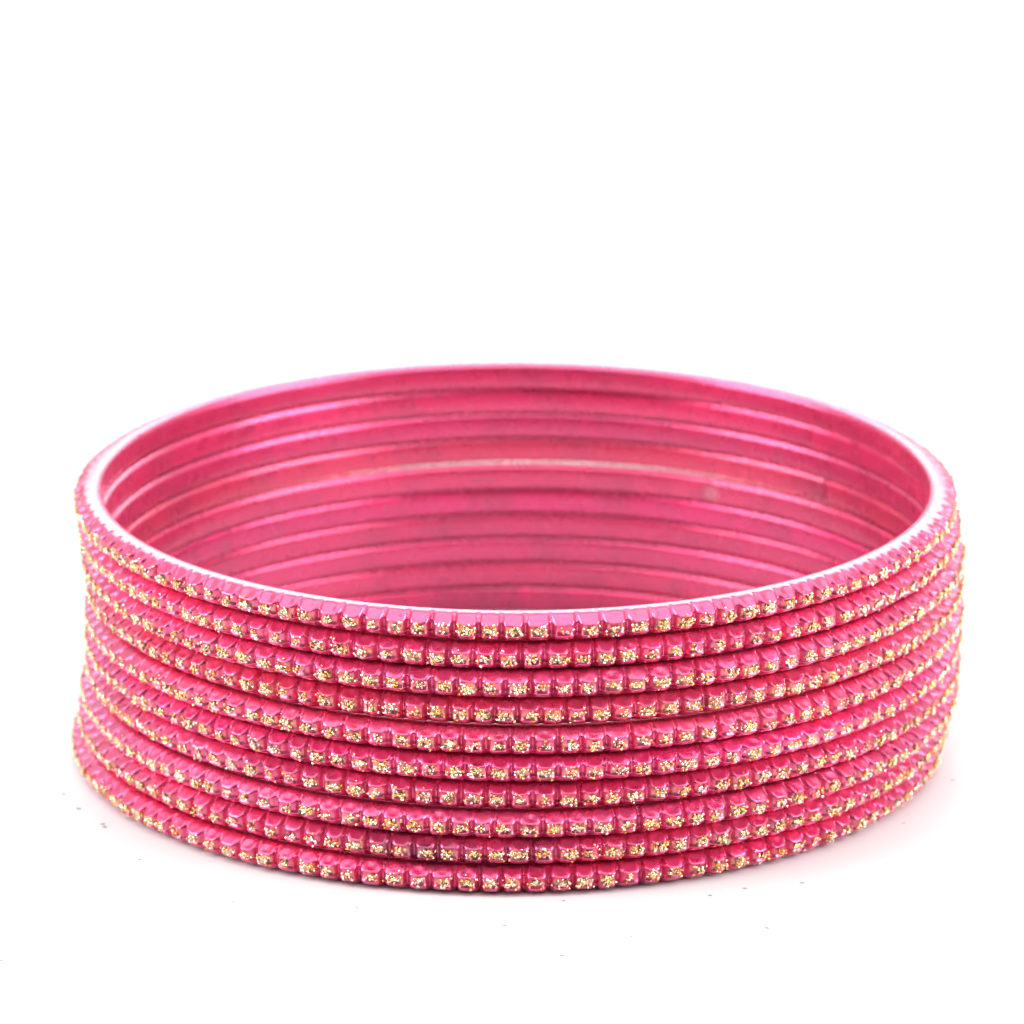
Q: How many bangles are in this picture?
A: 10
